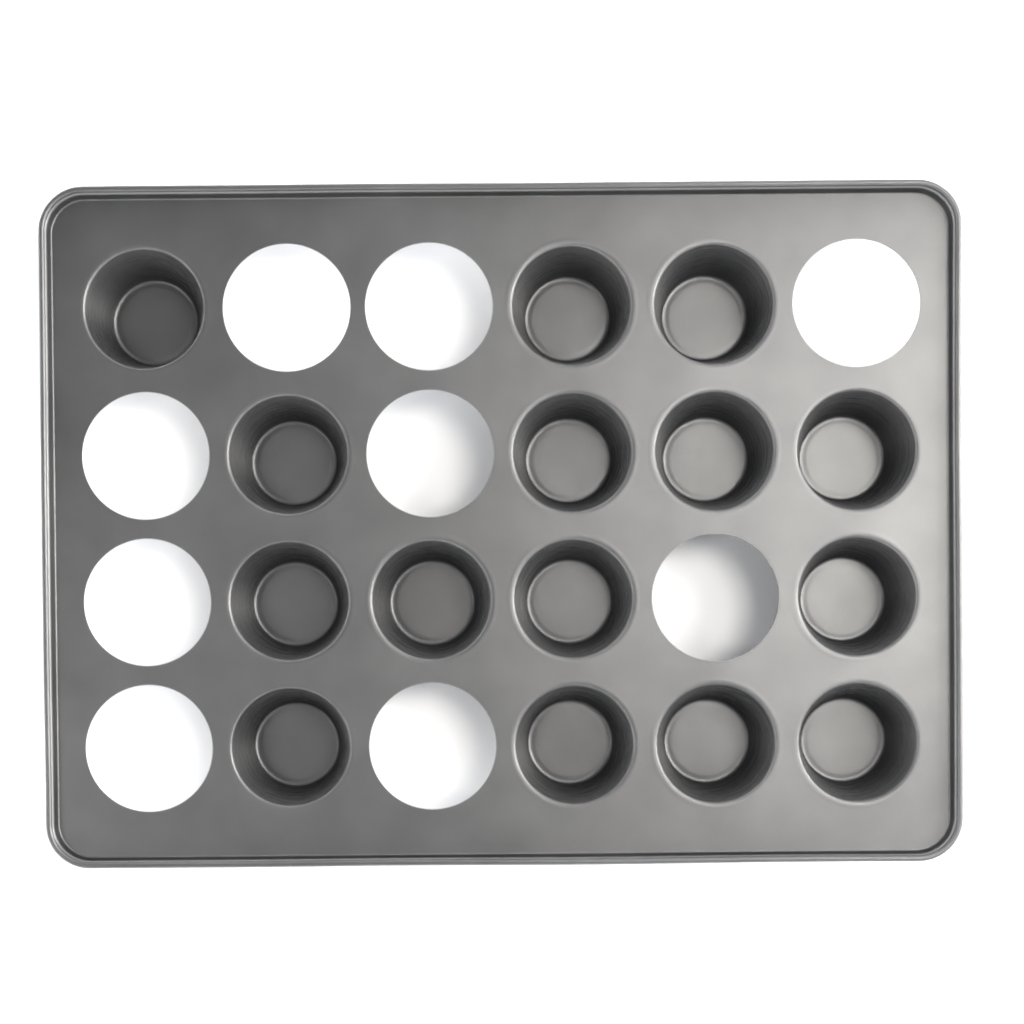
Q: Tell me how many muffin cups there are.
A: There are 15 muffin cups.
